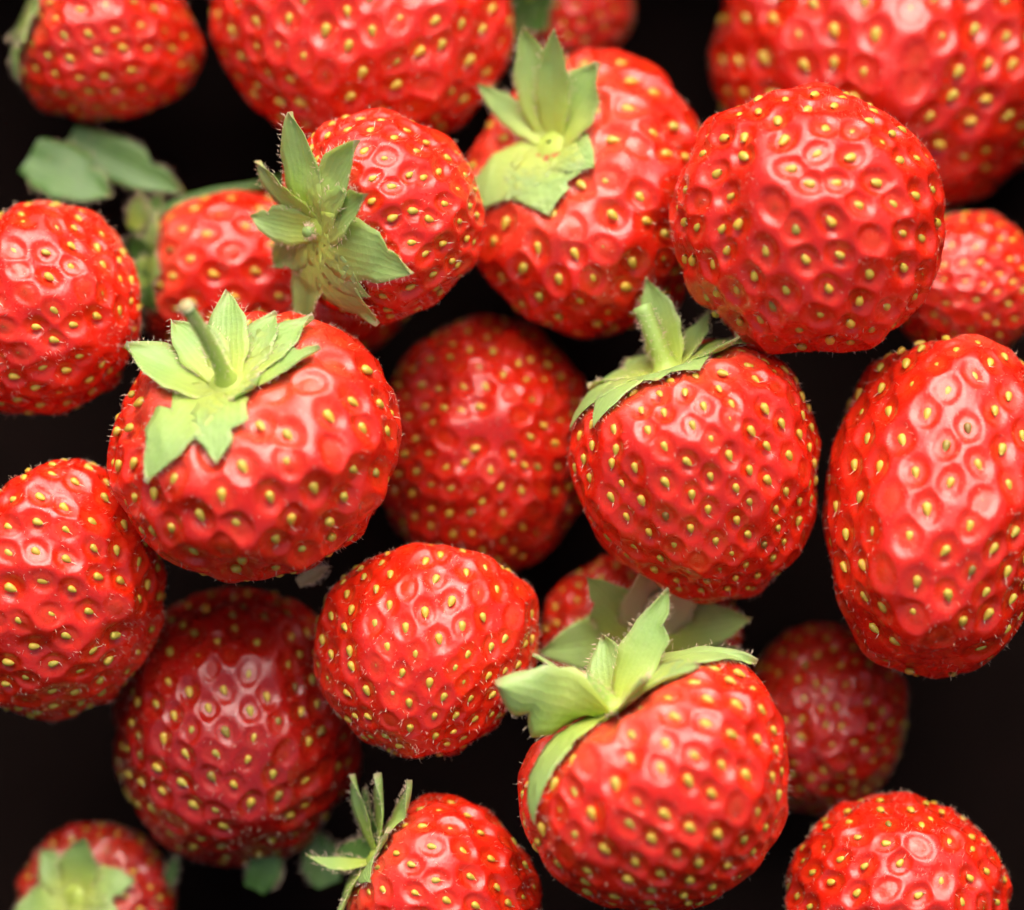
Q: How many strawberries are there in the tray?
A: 23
